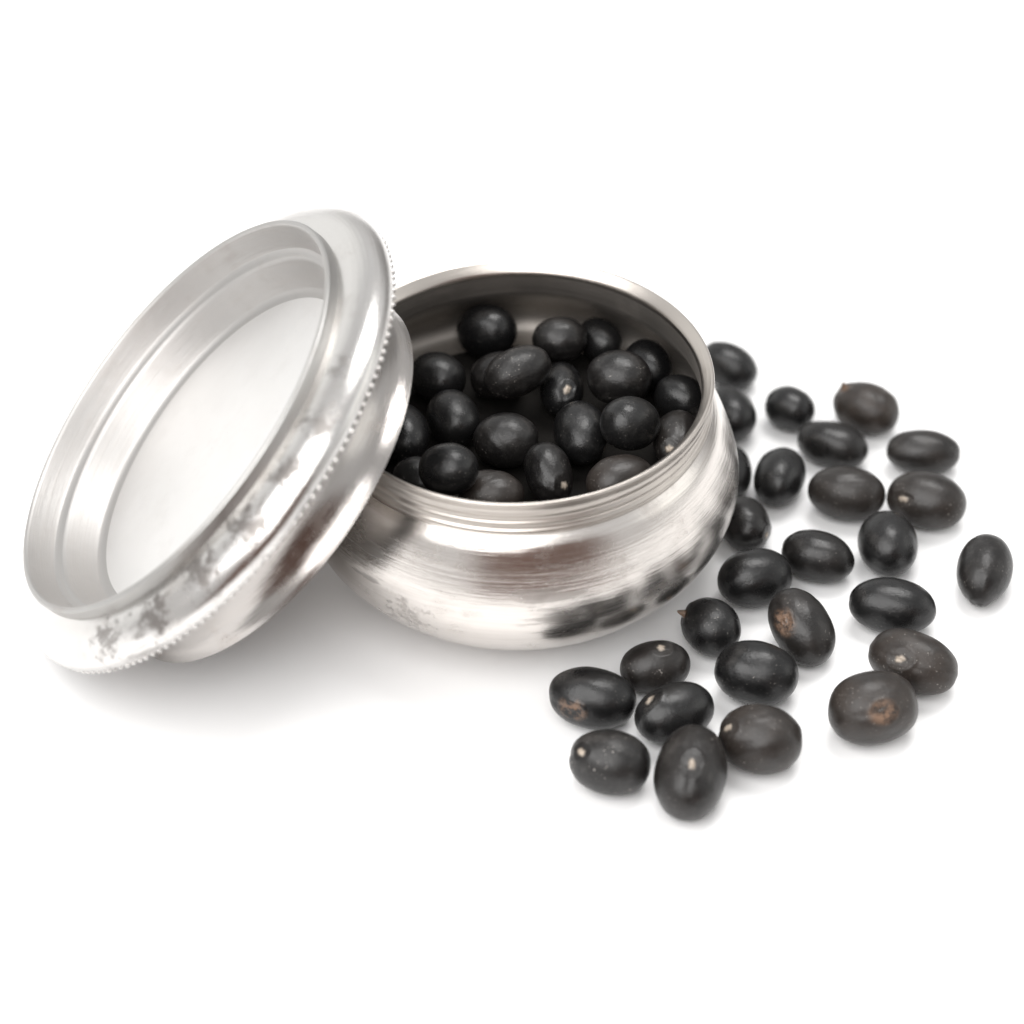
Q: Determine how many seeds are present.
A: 48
